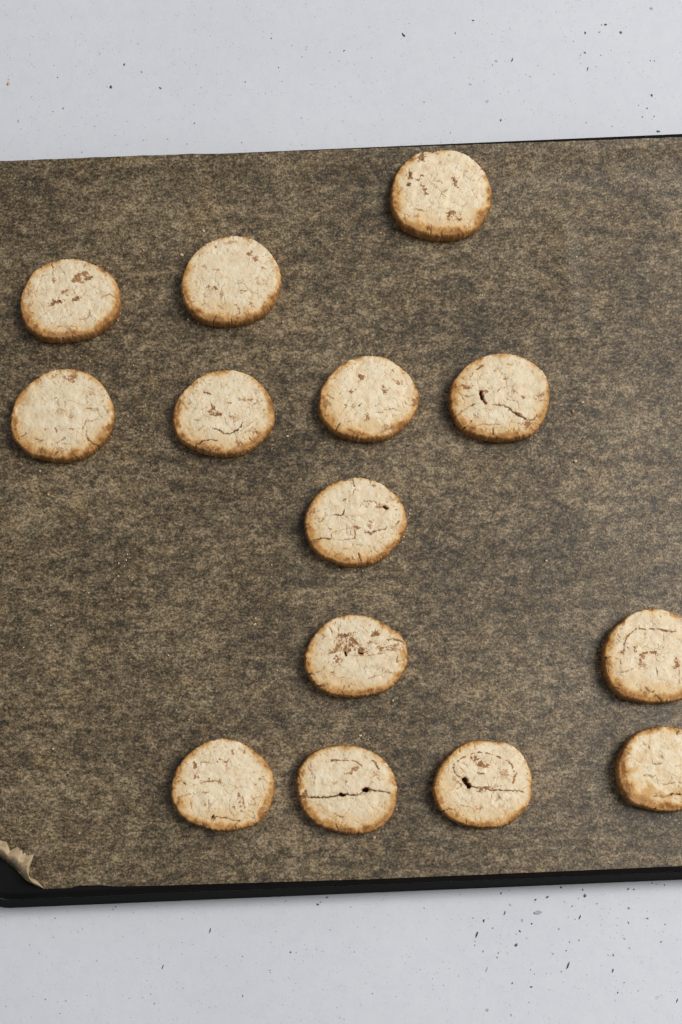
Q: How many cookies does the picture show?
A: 14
